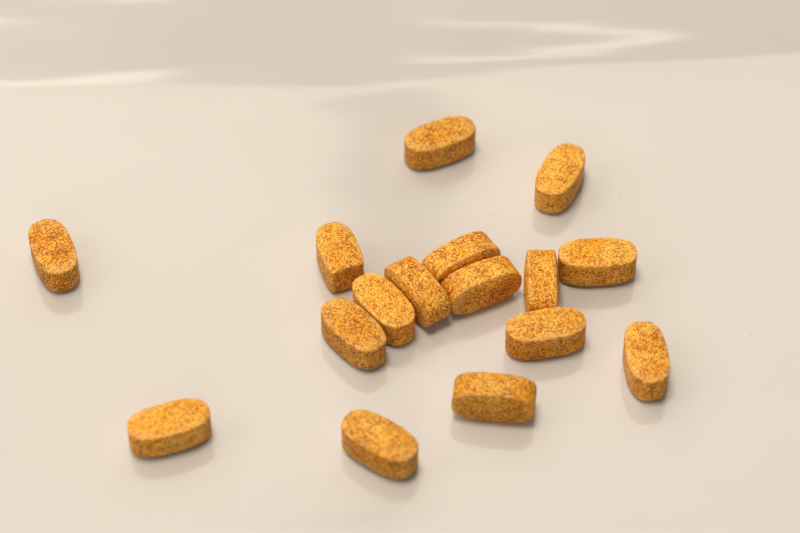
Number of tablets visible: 16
